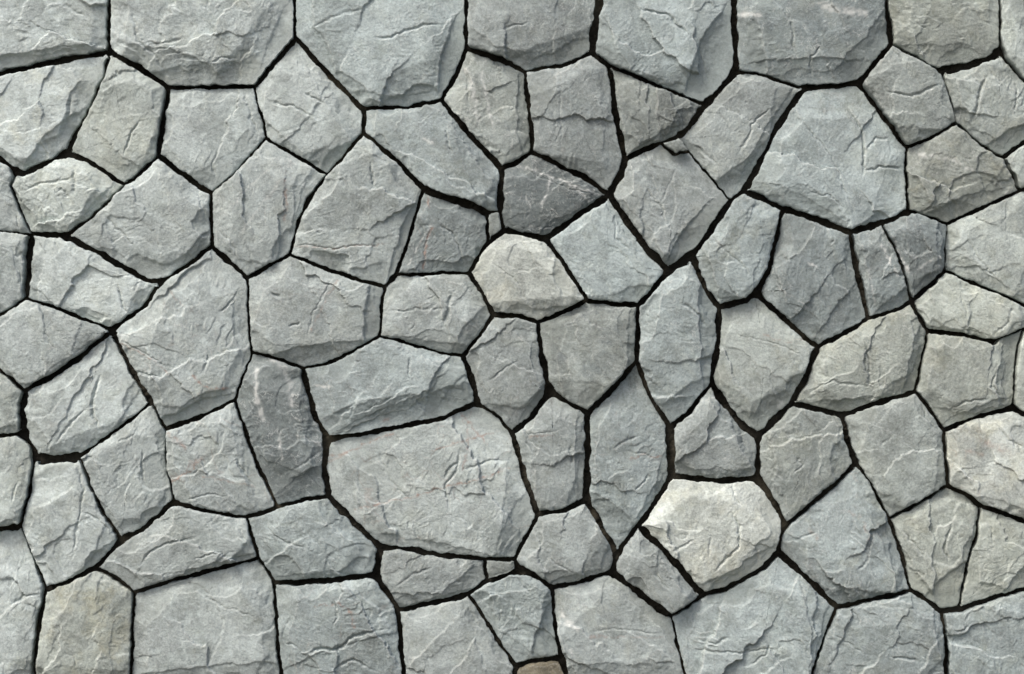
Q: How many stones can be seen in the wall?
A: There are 89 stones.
